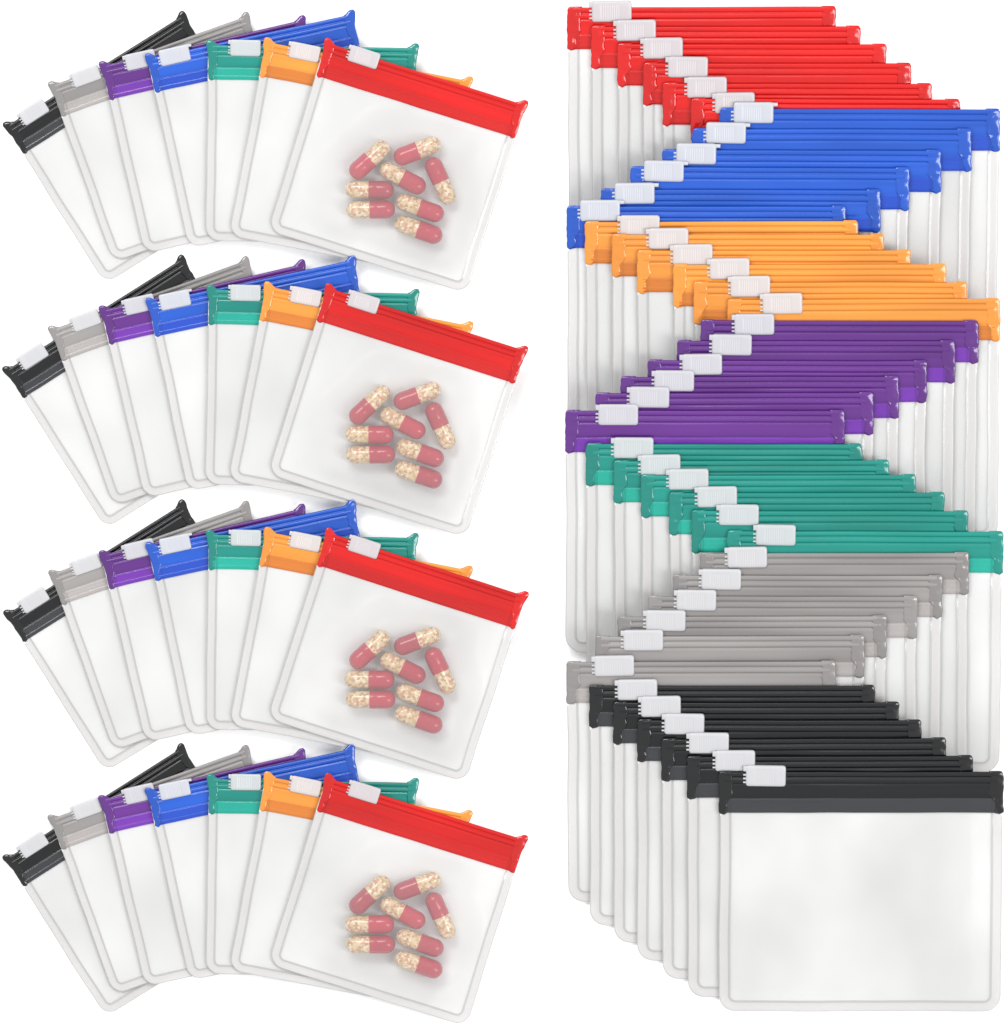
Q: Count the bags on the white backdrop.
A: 70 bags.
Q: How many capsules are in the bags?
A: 32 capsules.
